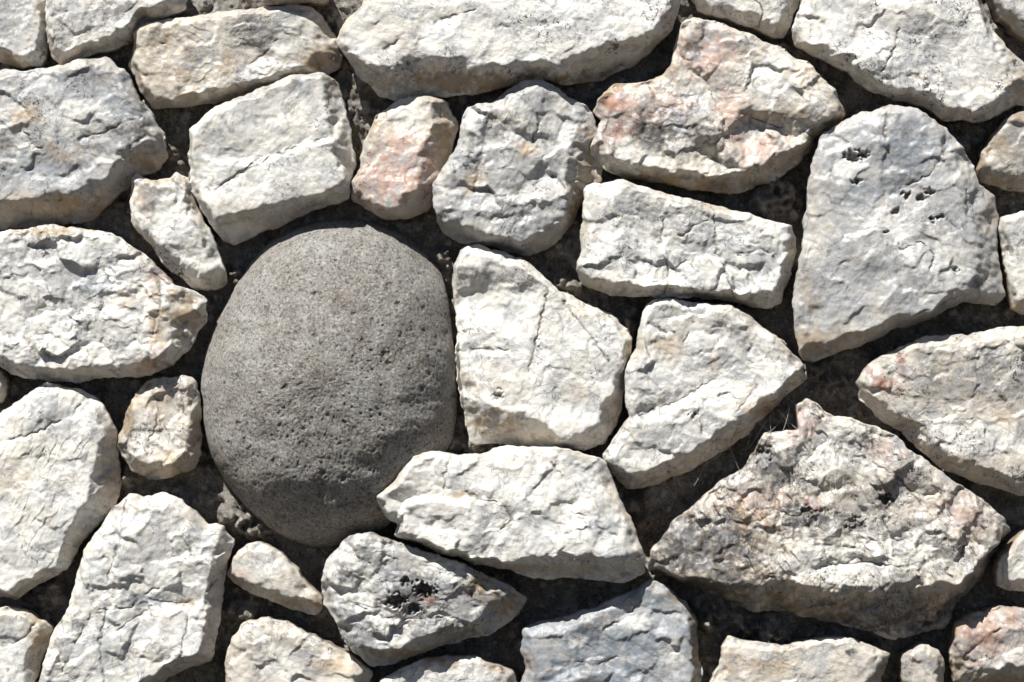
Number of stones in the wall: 39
